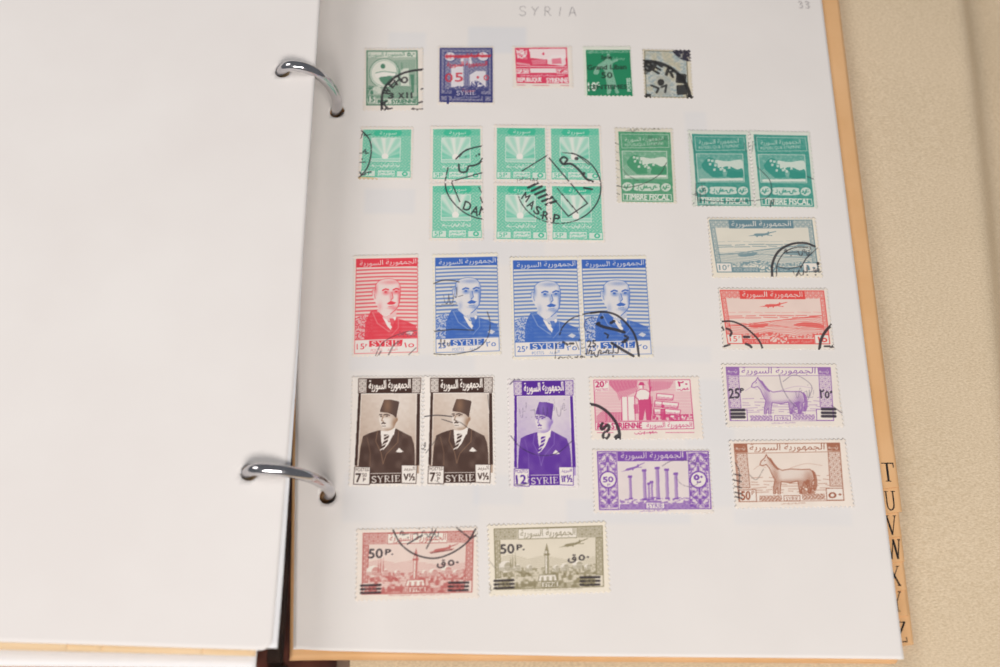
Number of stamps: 30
